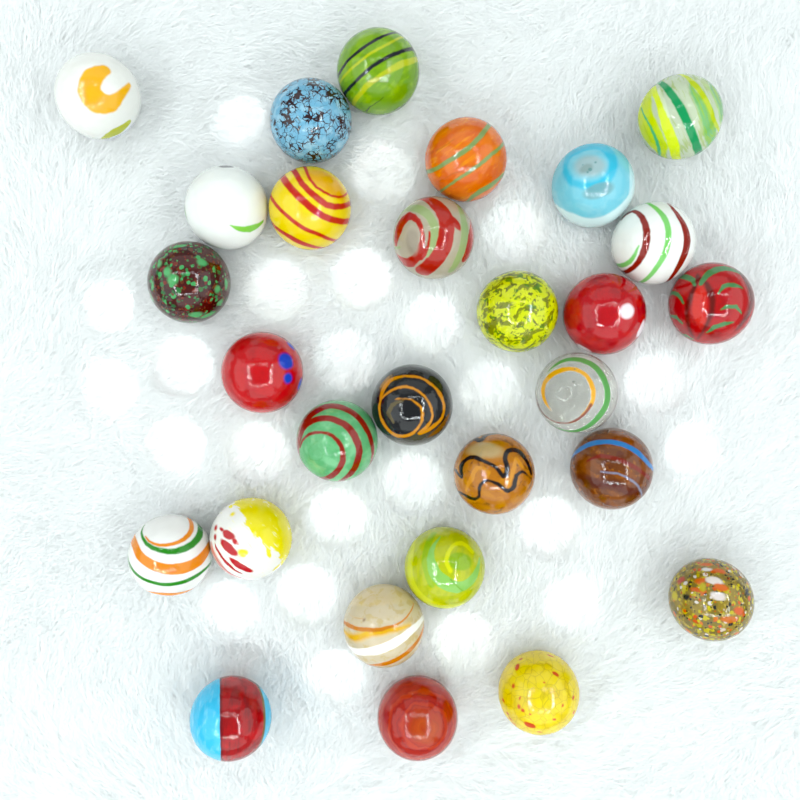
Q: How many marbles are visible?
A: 28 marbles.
